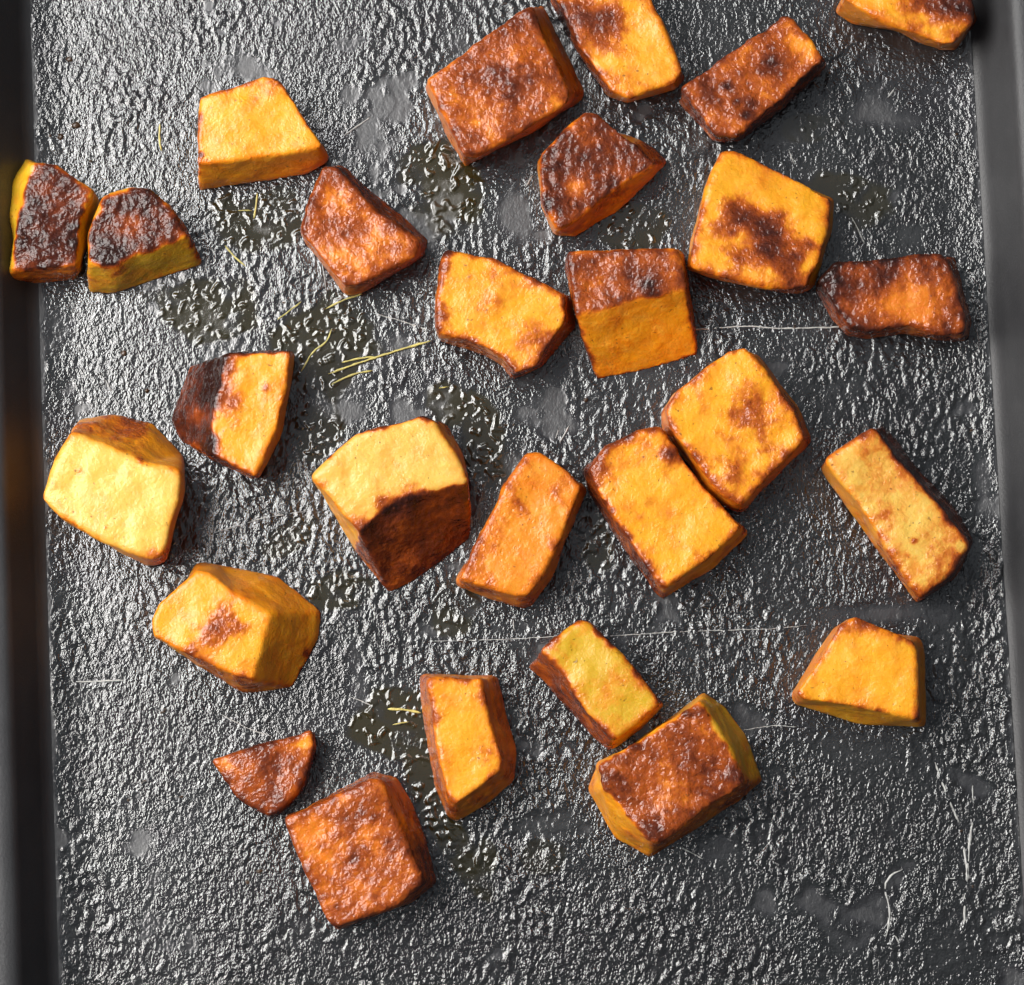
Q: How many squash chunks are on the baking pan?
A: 27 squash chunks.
